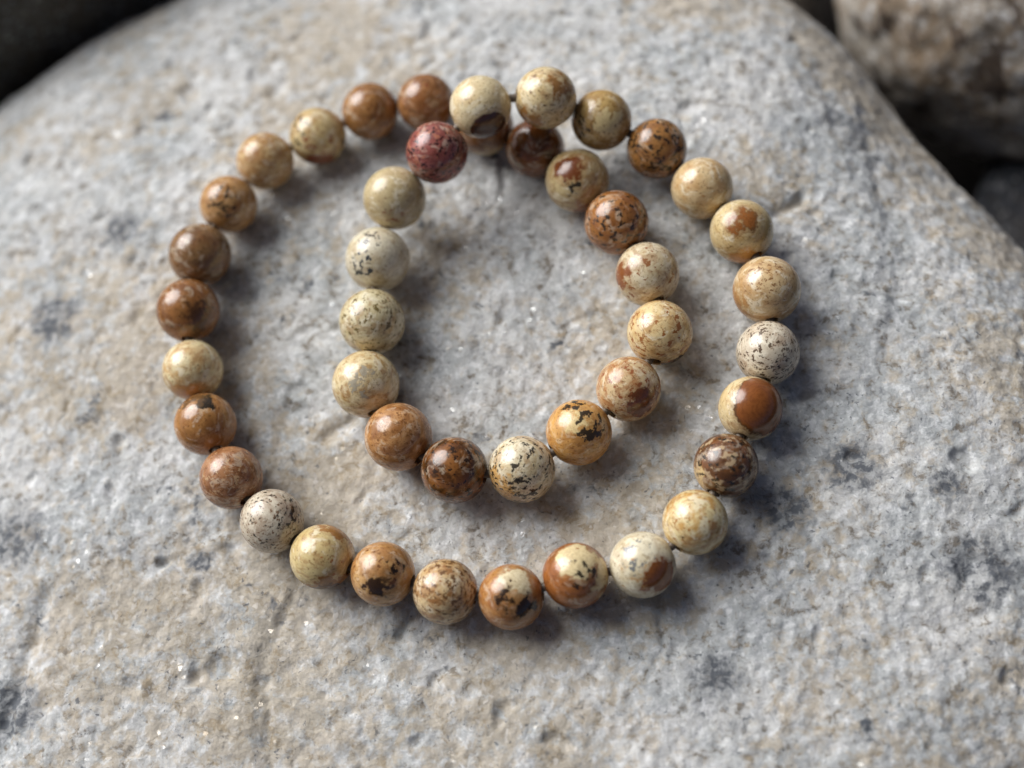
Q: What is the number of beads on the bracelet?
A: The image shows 44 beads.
